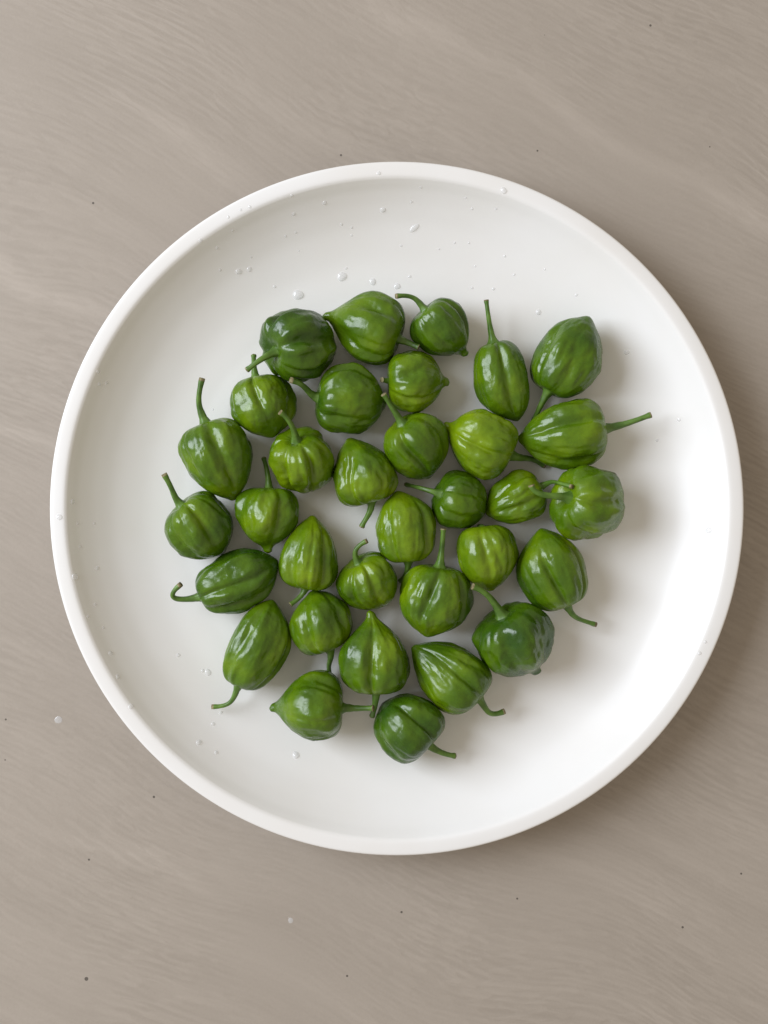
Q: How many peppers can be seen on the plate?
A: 33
